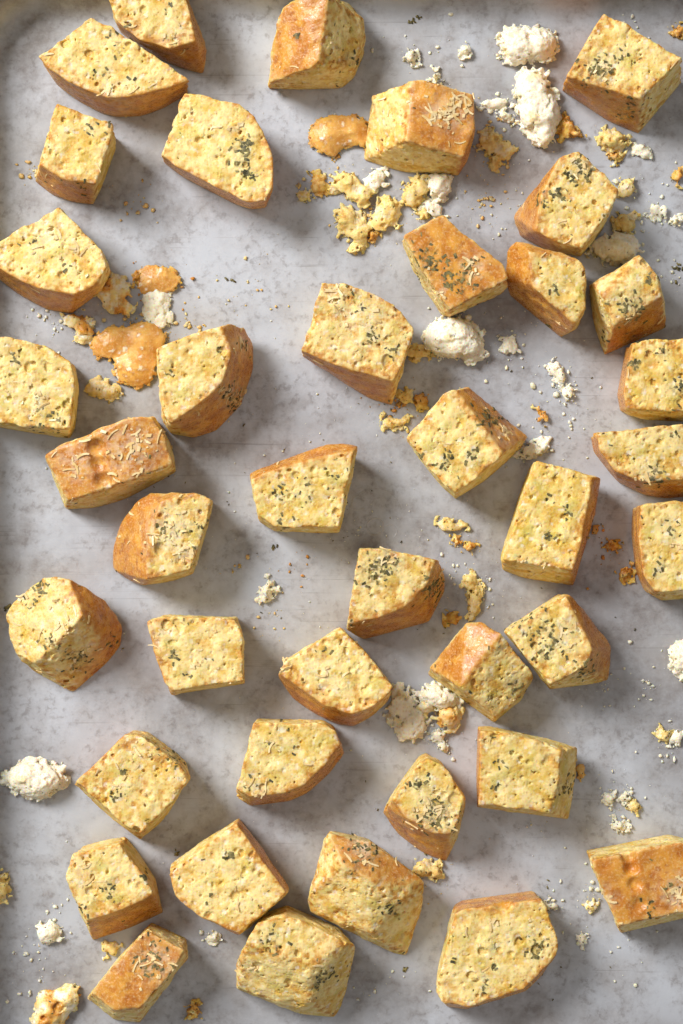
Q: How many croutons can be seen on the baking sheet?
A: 40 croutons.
